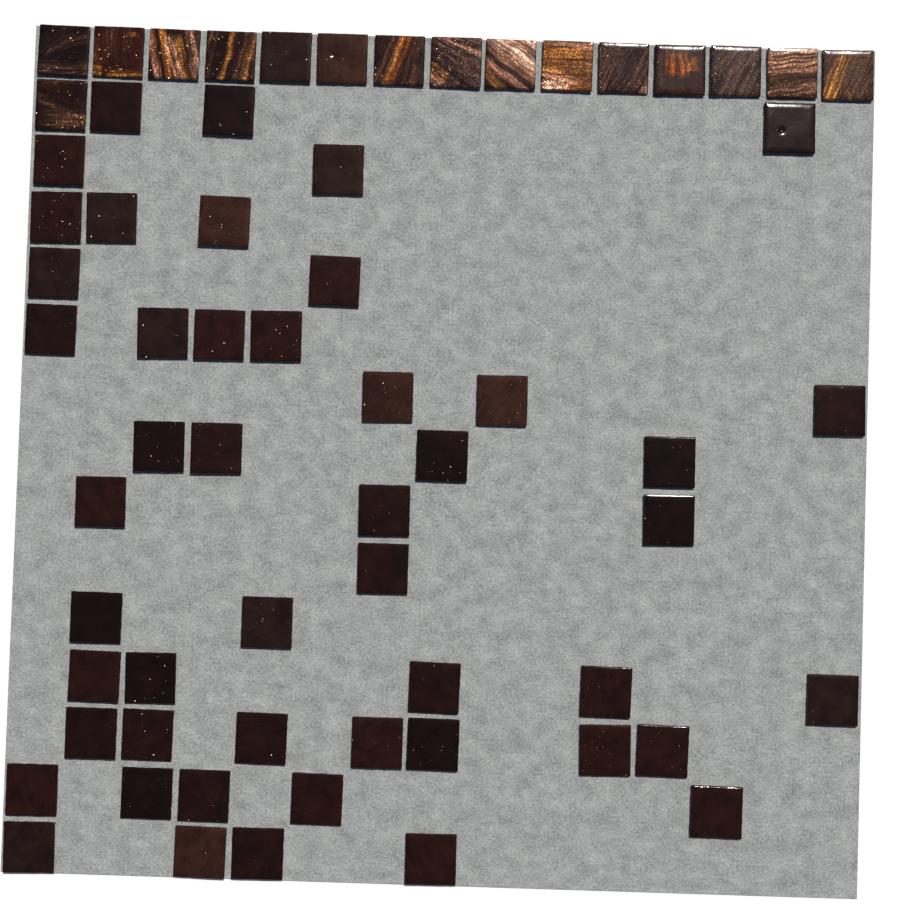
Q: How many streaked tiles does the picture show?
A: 14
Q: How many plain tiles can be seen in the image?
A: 50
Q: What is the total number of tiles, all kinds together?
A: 64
